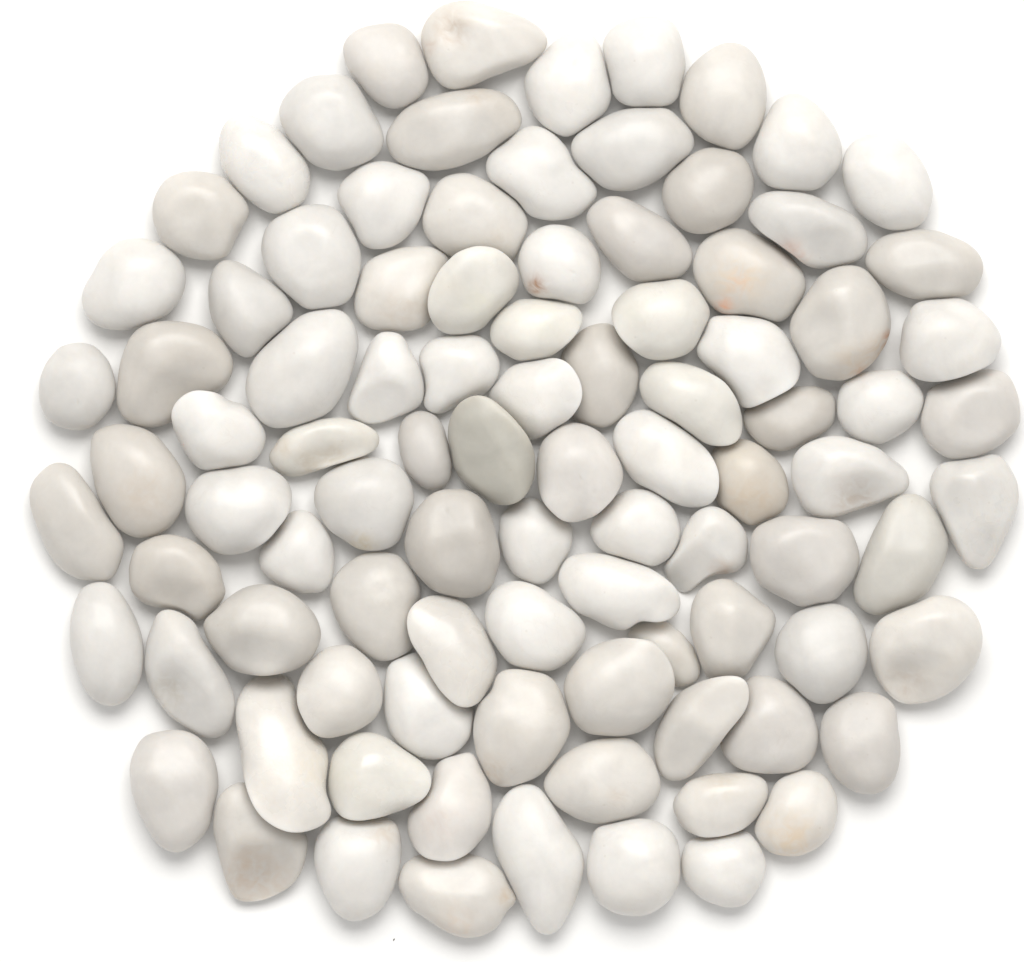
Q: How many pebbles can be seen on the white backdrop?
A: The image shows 94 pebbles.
